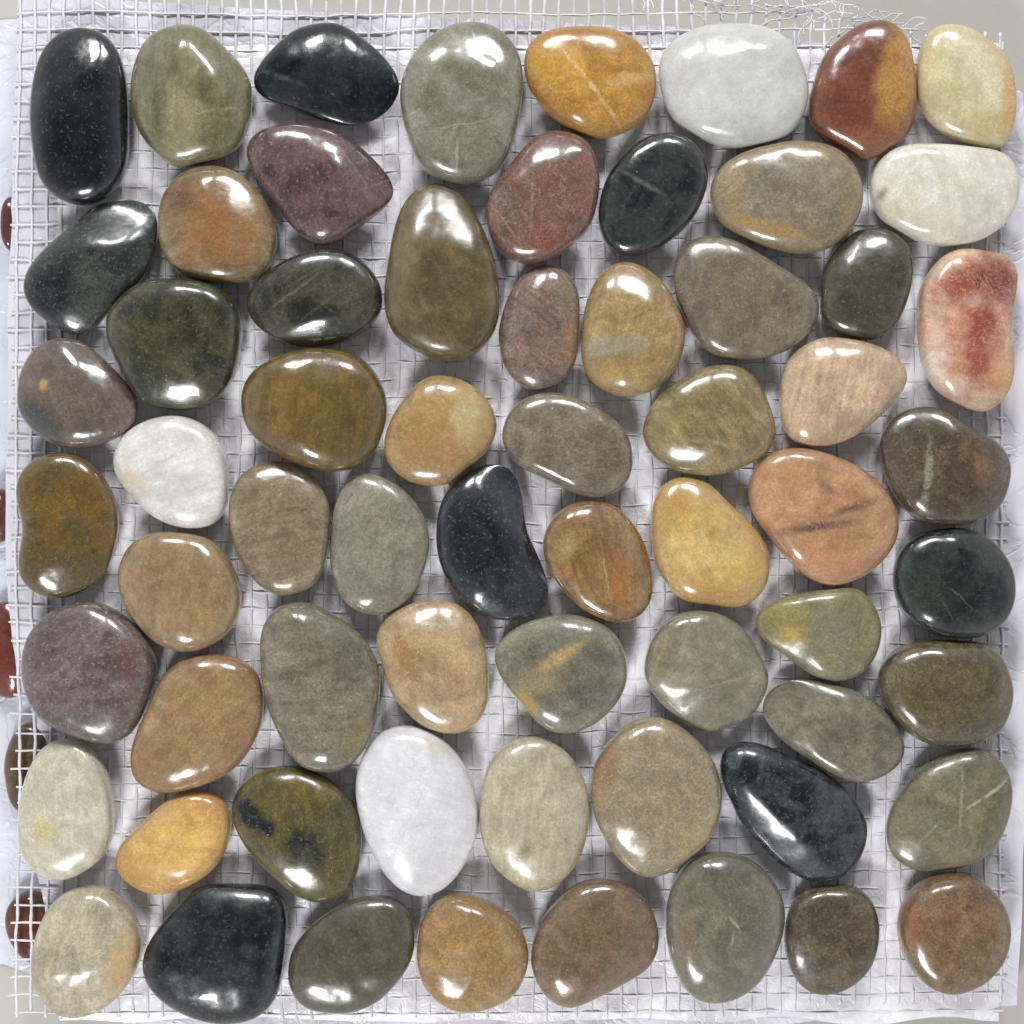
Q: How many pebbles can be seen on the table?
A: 70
